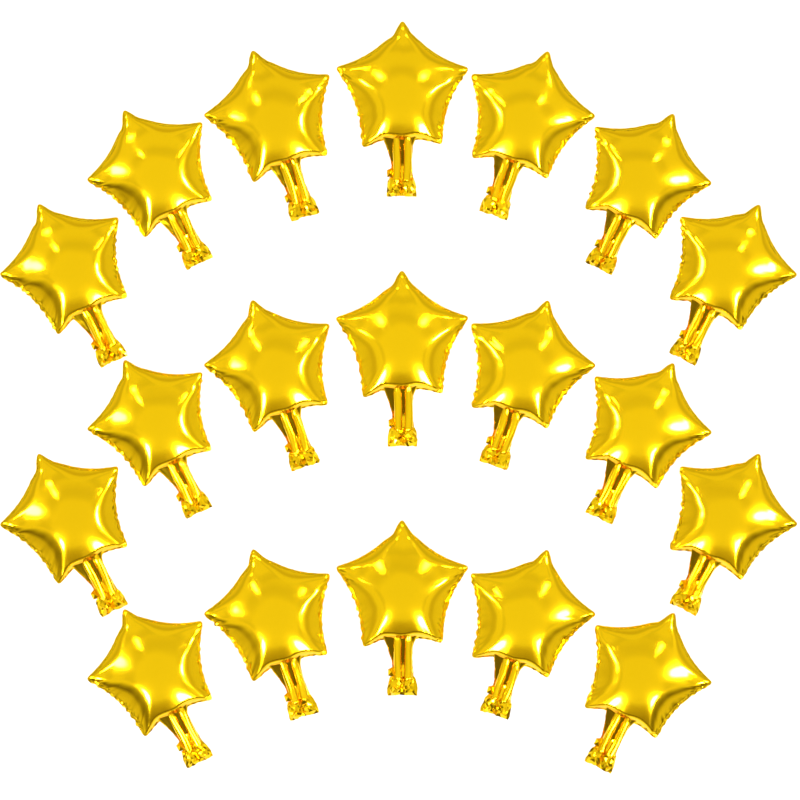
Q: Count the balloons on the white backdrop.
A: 19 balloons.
